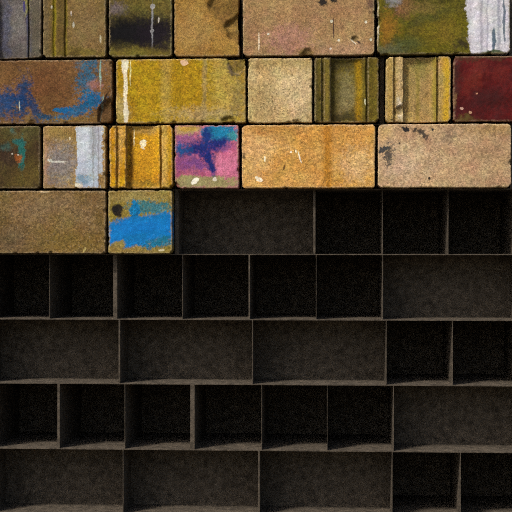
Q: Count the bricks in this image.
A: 20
